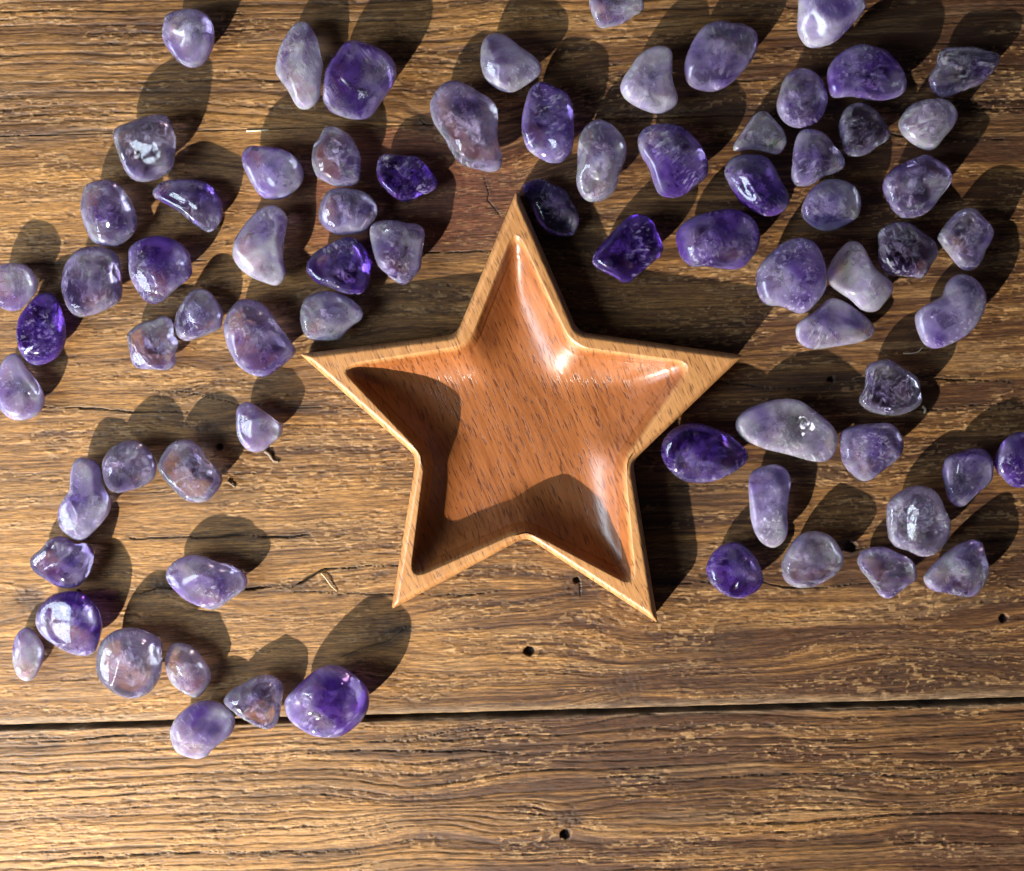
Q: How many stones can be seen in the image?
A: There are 75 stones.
